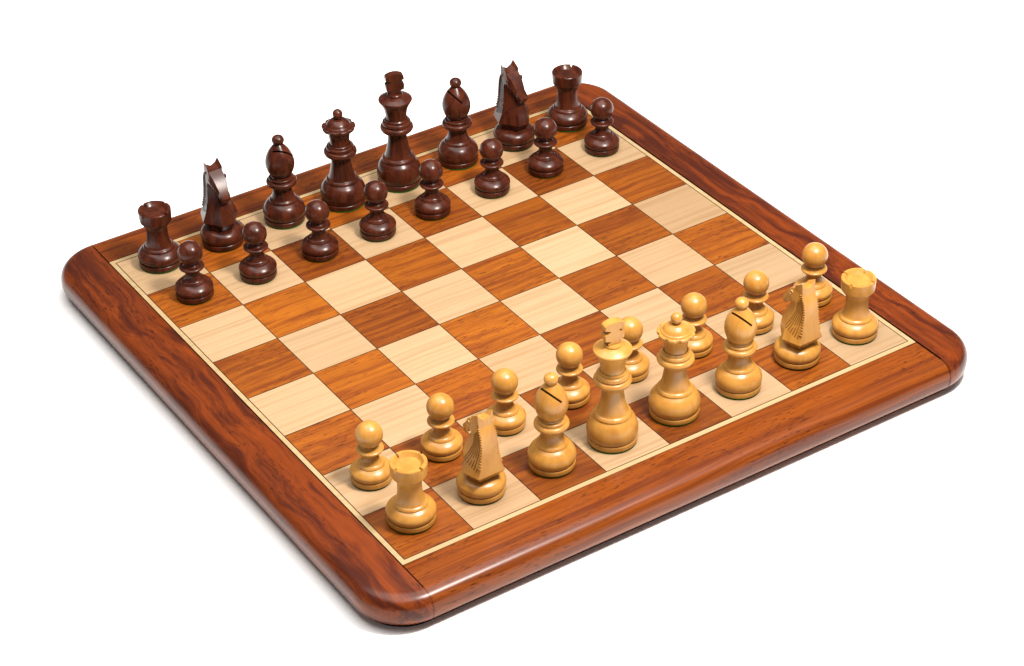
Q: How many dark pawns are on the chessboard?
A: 8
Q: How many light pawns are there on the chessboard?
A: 8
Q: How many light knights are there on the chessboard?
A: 2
